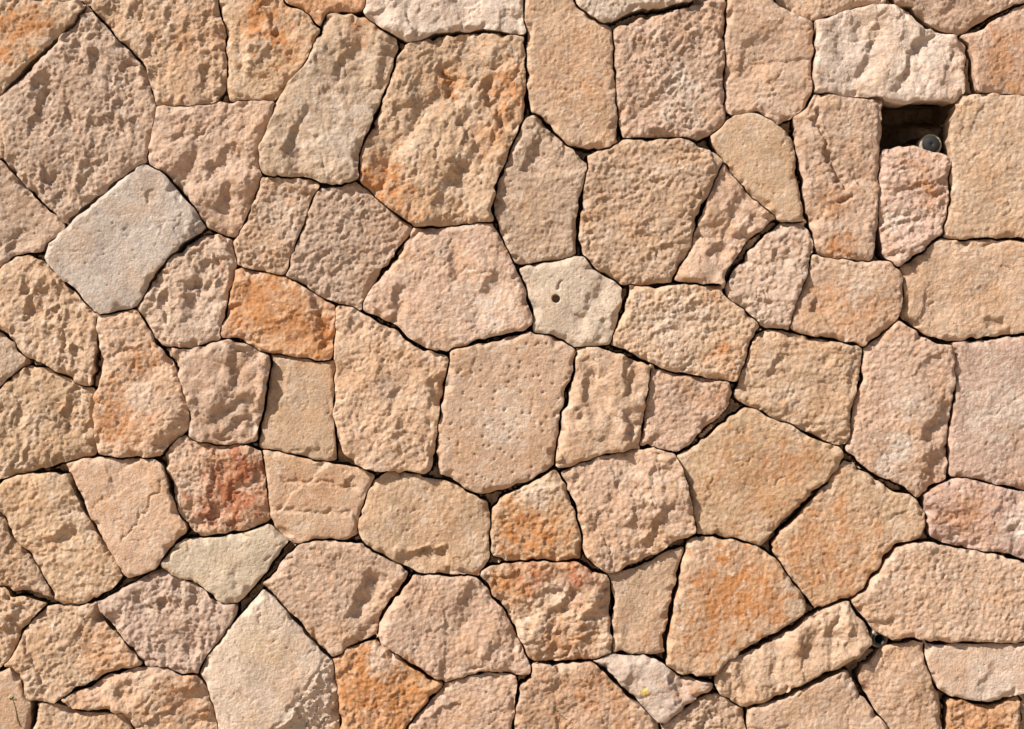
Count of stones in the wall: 84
